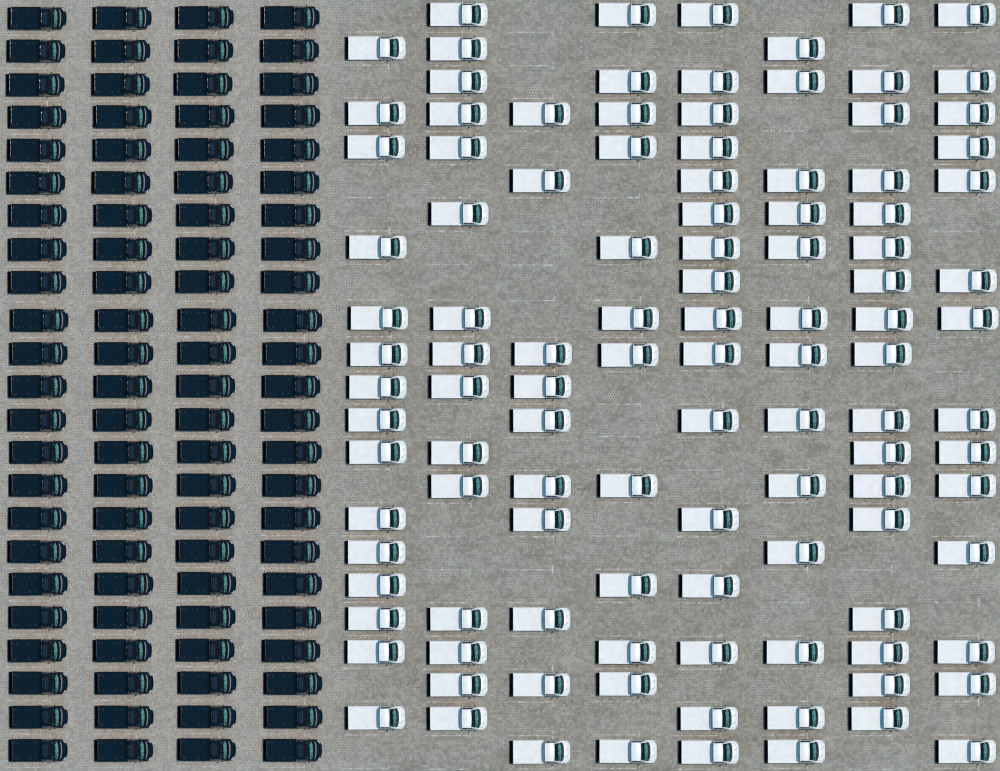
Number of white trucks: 112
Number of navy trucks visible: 92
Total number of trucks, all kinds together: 204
